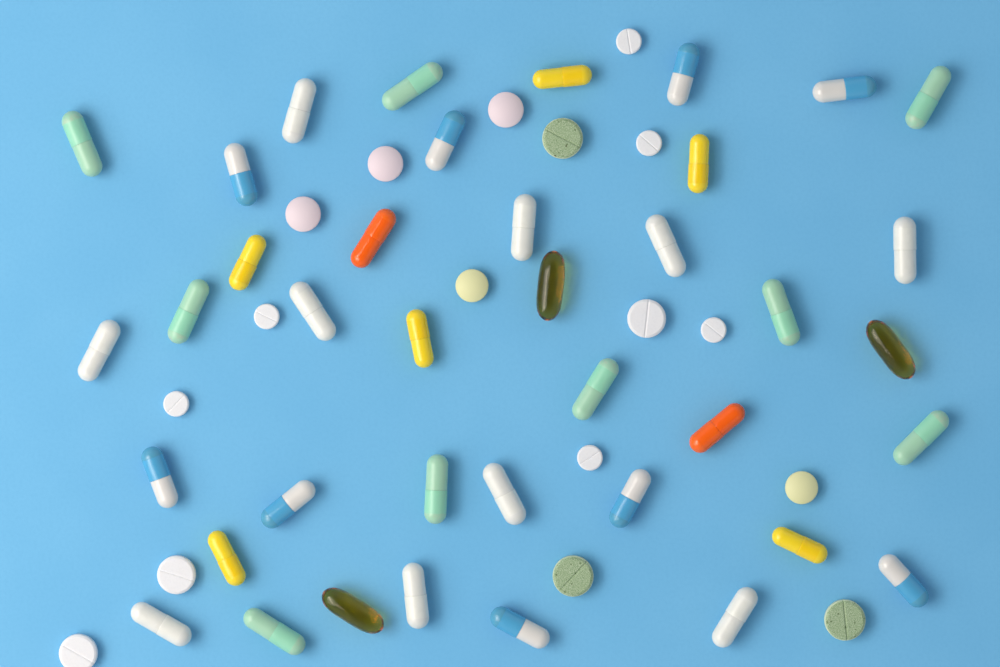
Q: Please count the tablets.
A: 17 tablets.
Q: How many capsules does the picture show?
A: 39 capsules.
